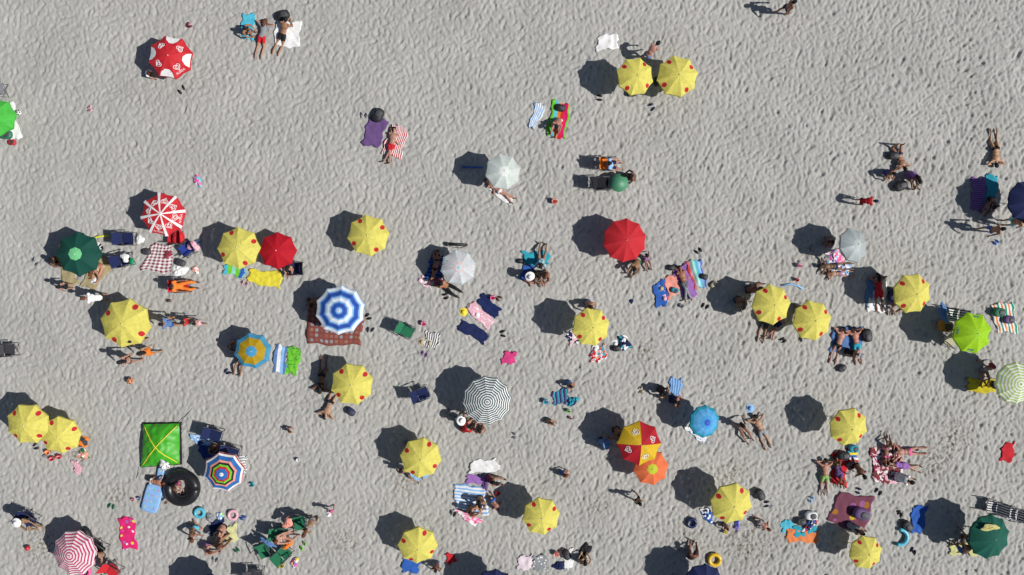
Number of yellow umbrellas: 18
